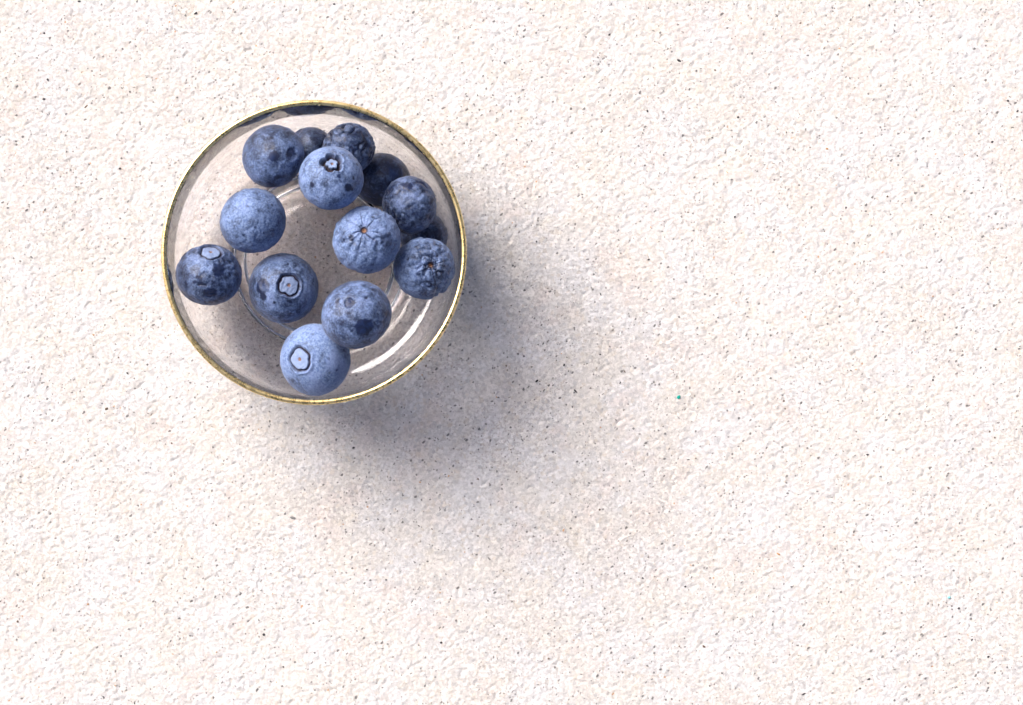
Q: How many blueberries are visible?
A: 14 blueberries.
